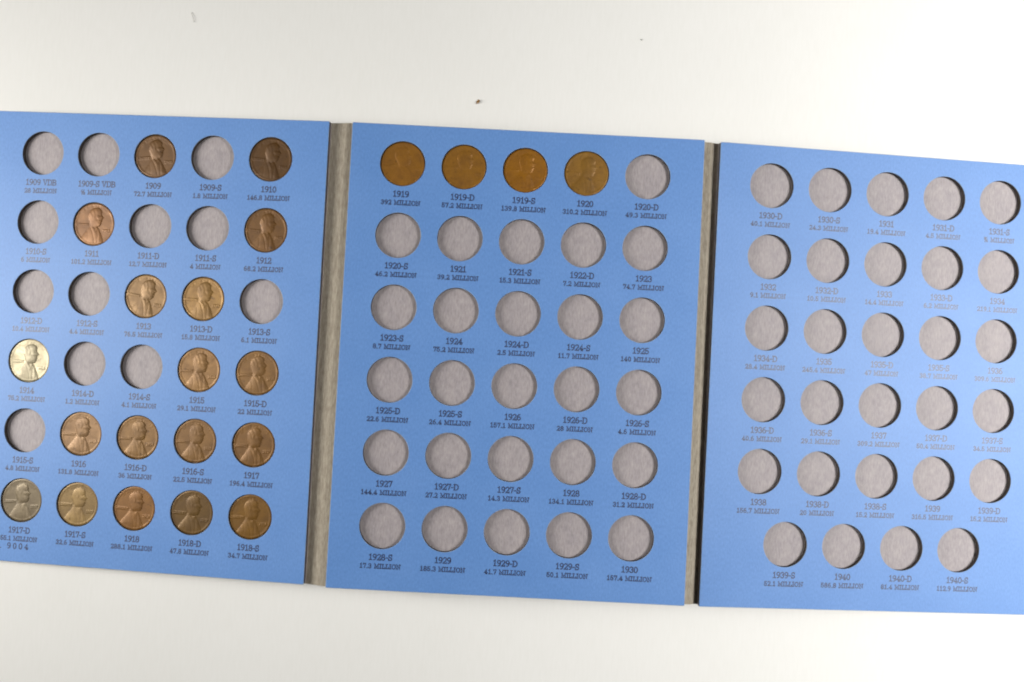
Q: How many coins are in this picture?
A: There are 22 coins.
